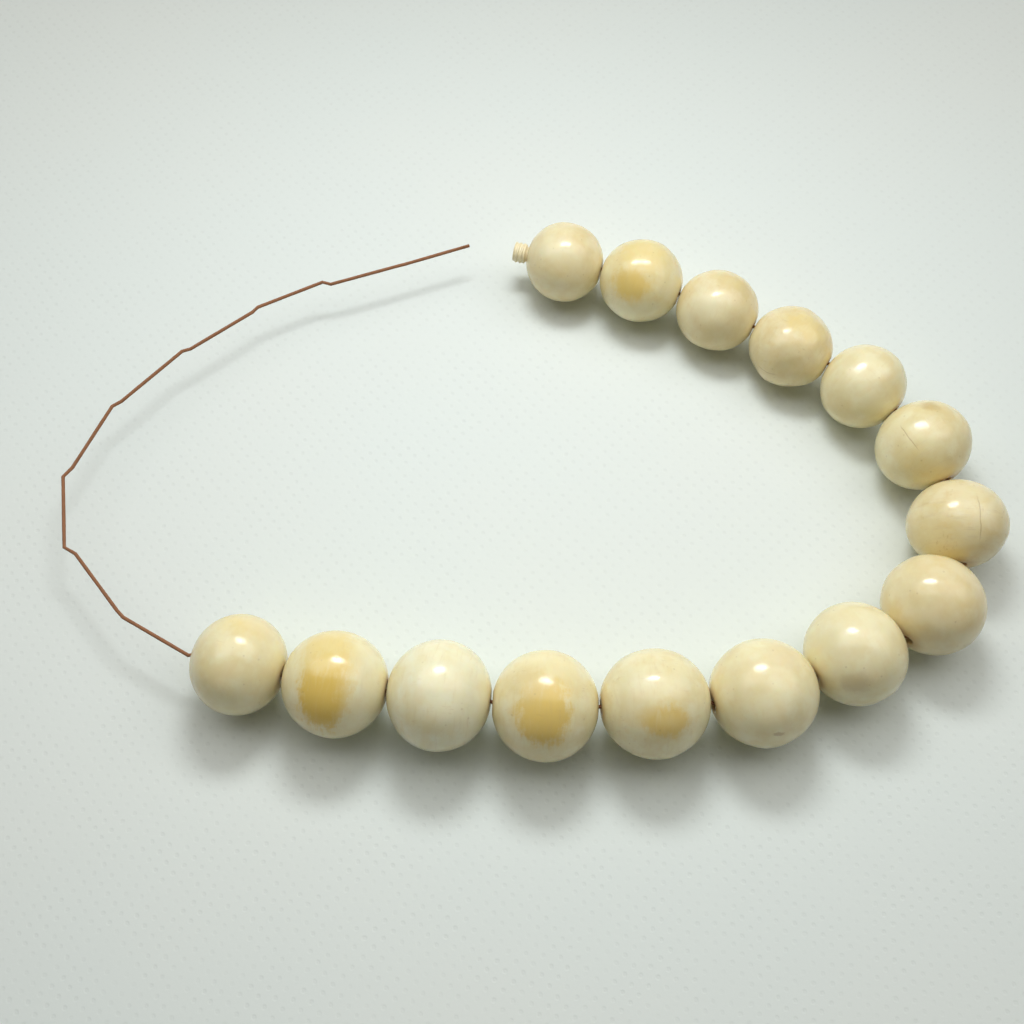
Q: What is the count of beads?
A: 15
